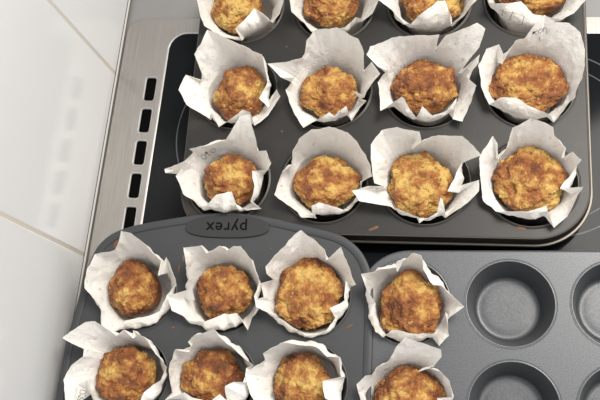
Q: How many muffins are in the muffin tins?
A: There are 20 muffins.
